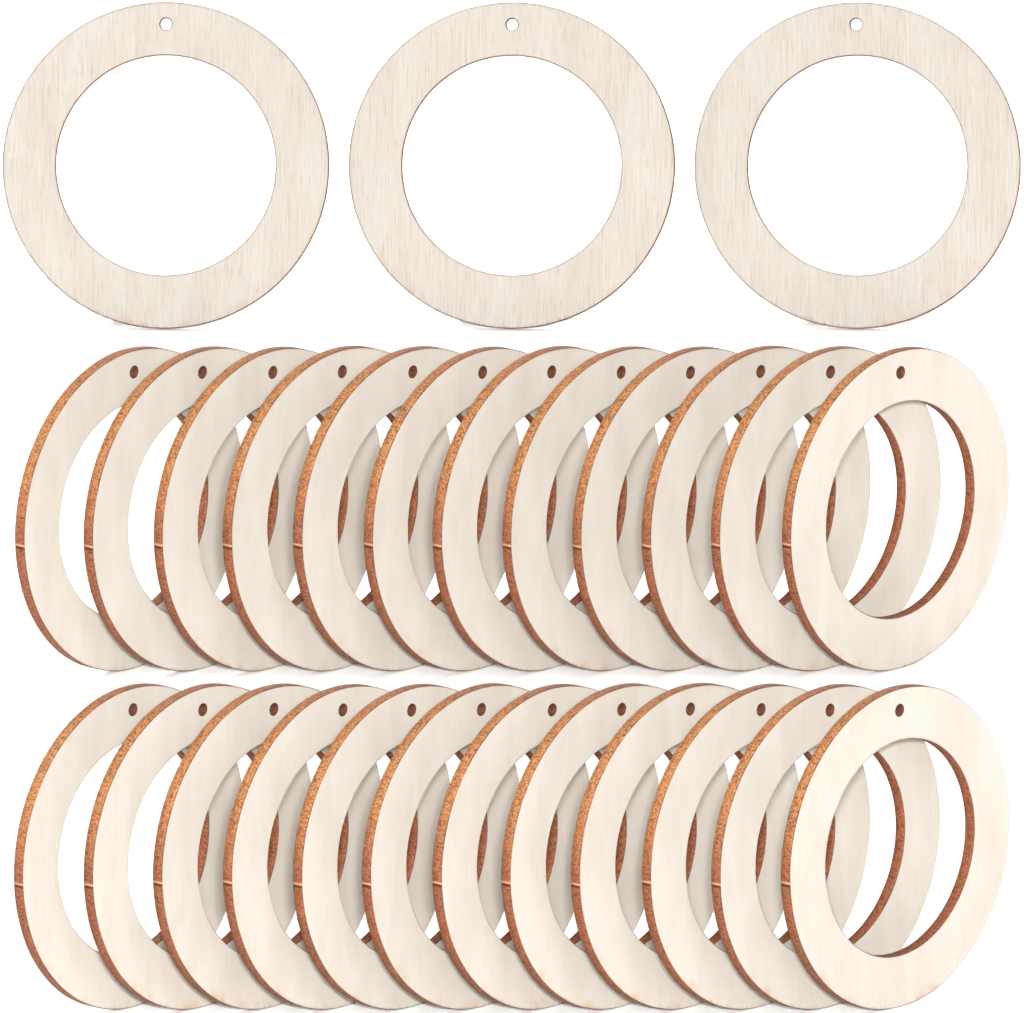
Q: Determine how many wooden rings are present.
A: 27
